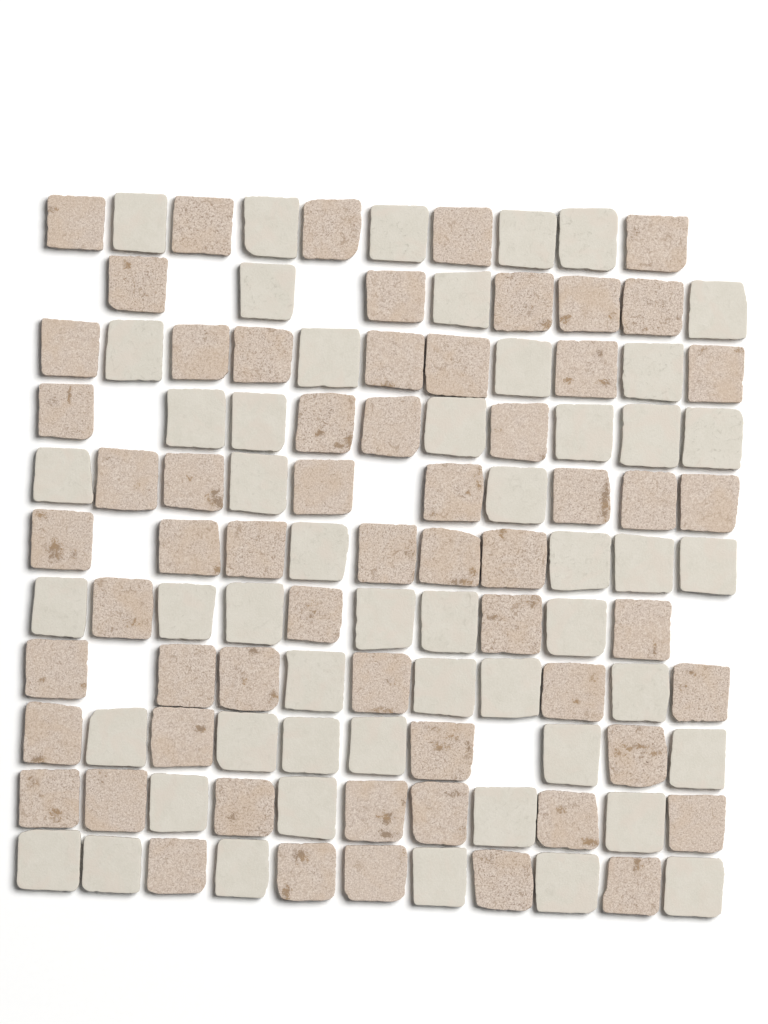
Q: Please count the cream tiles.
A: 51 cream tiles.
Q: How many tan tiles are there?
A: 60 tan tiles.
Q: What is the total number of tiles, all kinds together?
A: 111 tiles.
